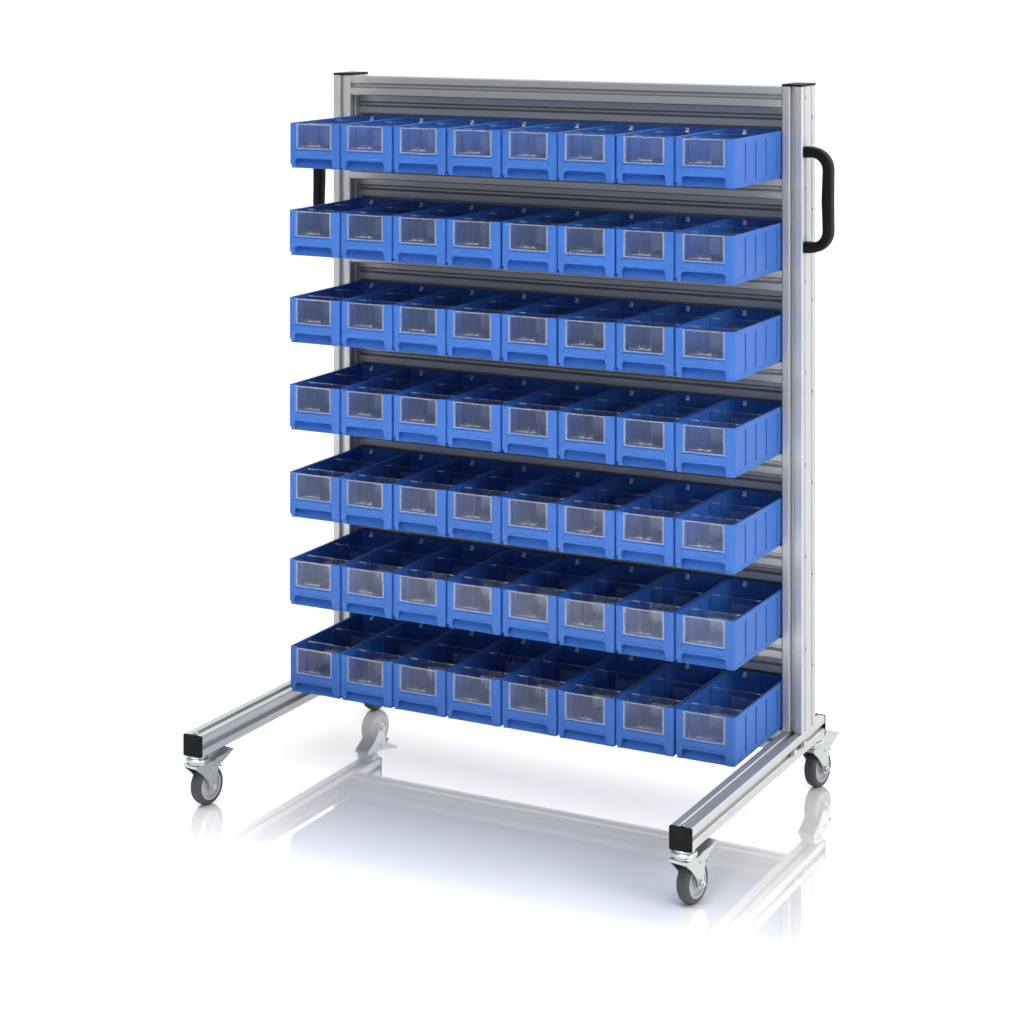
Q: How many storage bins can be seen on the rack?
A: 56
